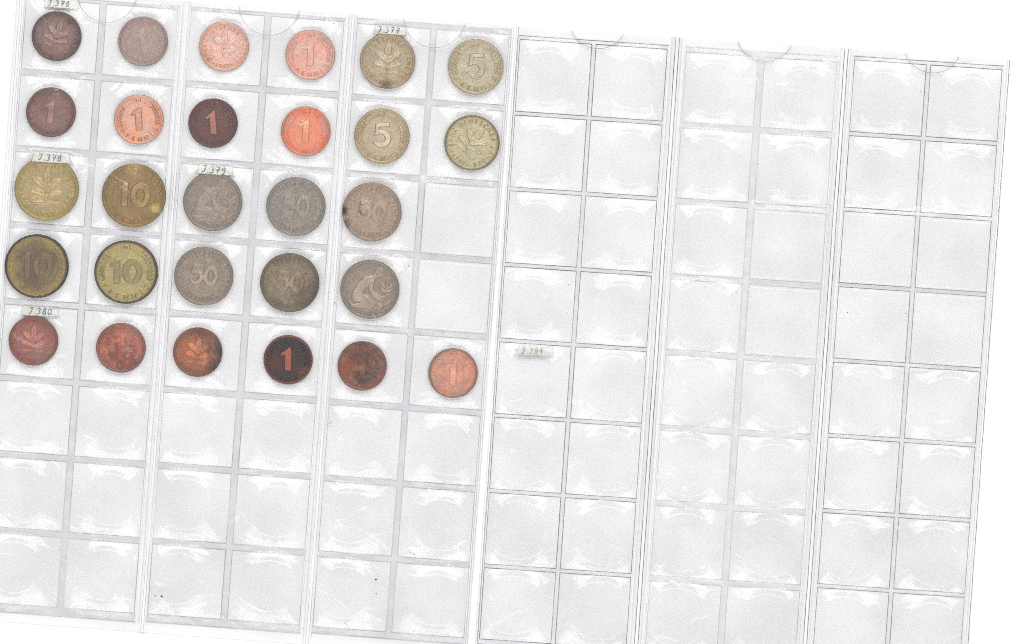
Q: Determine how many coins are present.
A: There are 28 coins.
